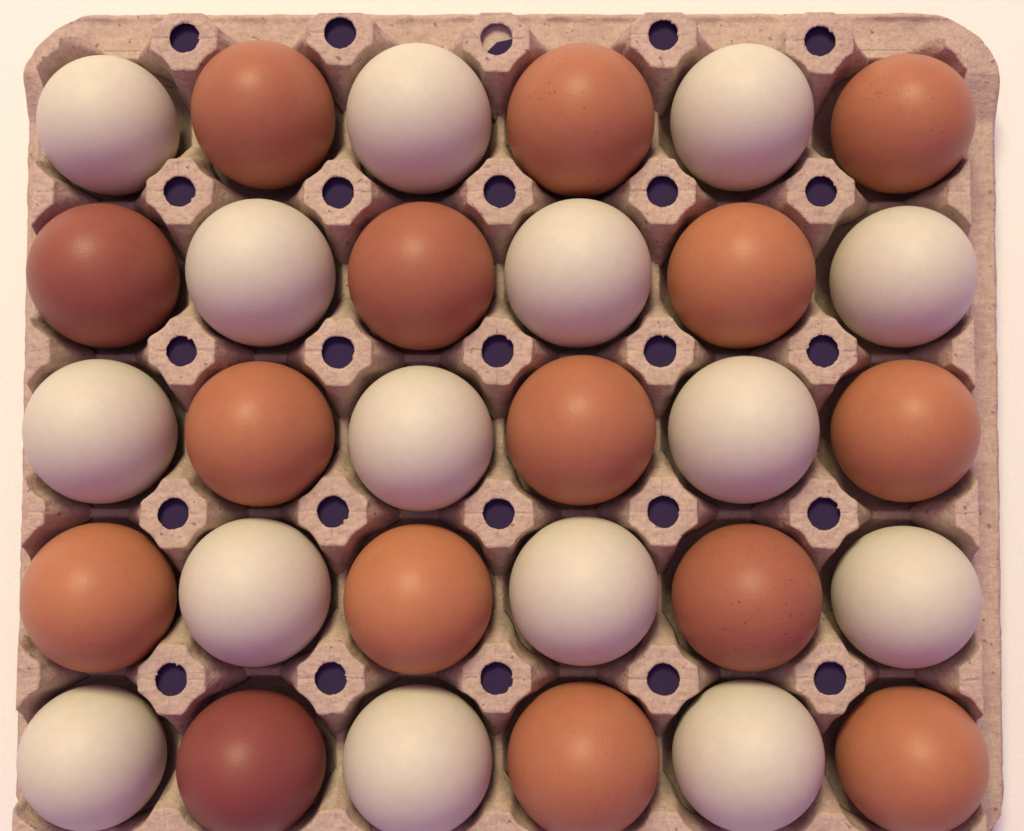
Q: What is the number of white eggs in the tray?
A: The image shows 15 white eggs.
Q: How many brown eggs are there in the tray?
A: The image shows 15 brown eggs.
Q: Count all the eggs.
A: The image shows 30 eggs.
